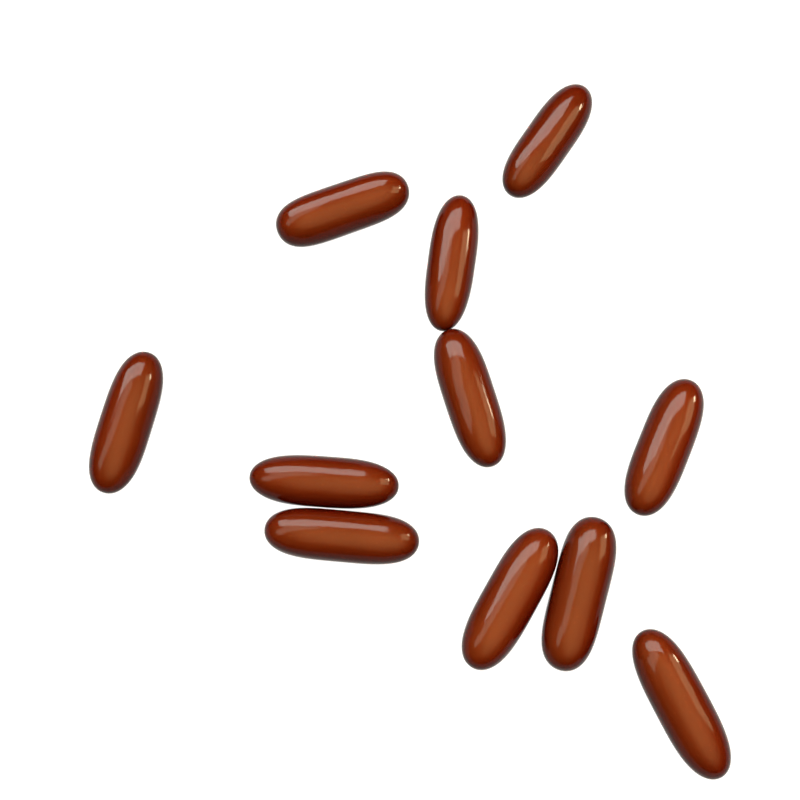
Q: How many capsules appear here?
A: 11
